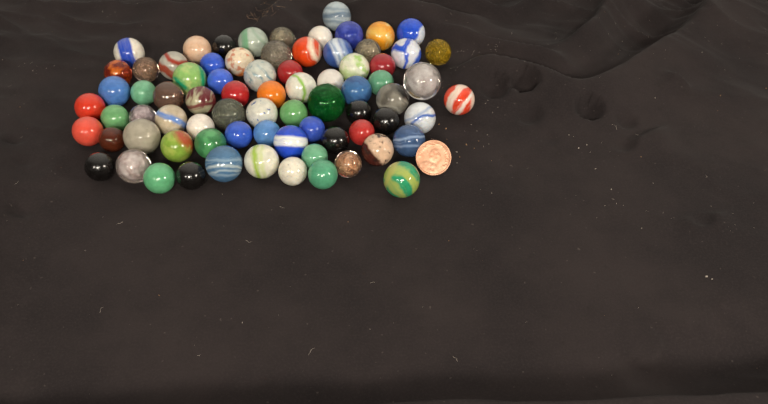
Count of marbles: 76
